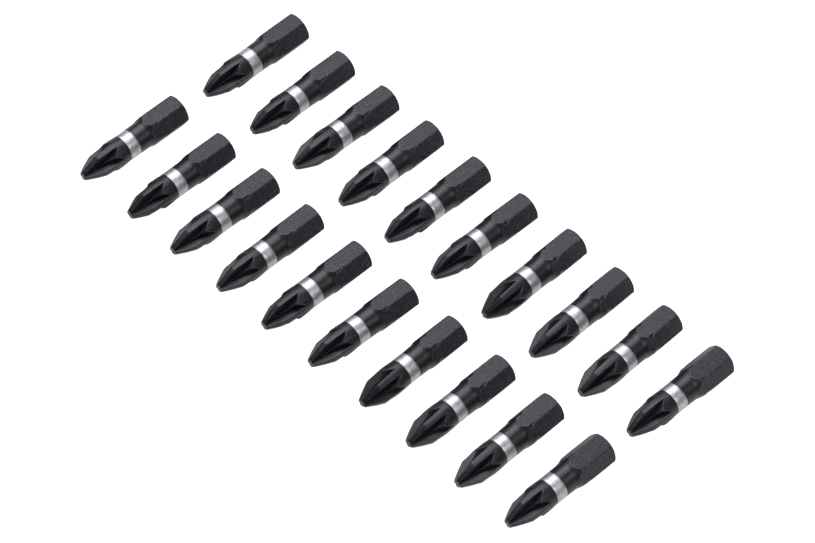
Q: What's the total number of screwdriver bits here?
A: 20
